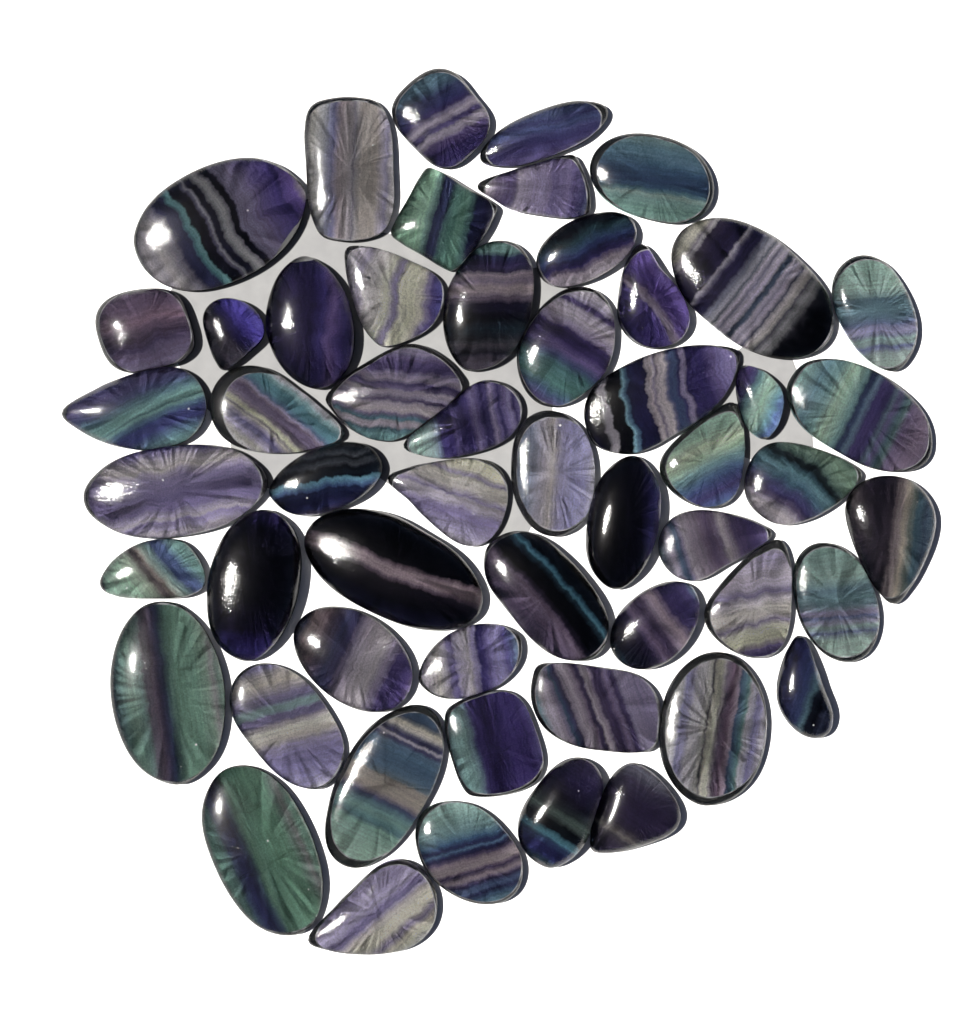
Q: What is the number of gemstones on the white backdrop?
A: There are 54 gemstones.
